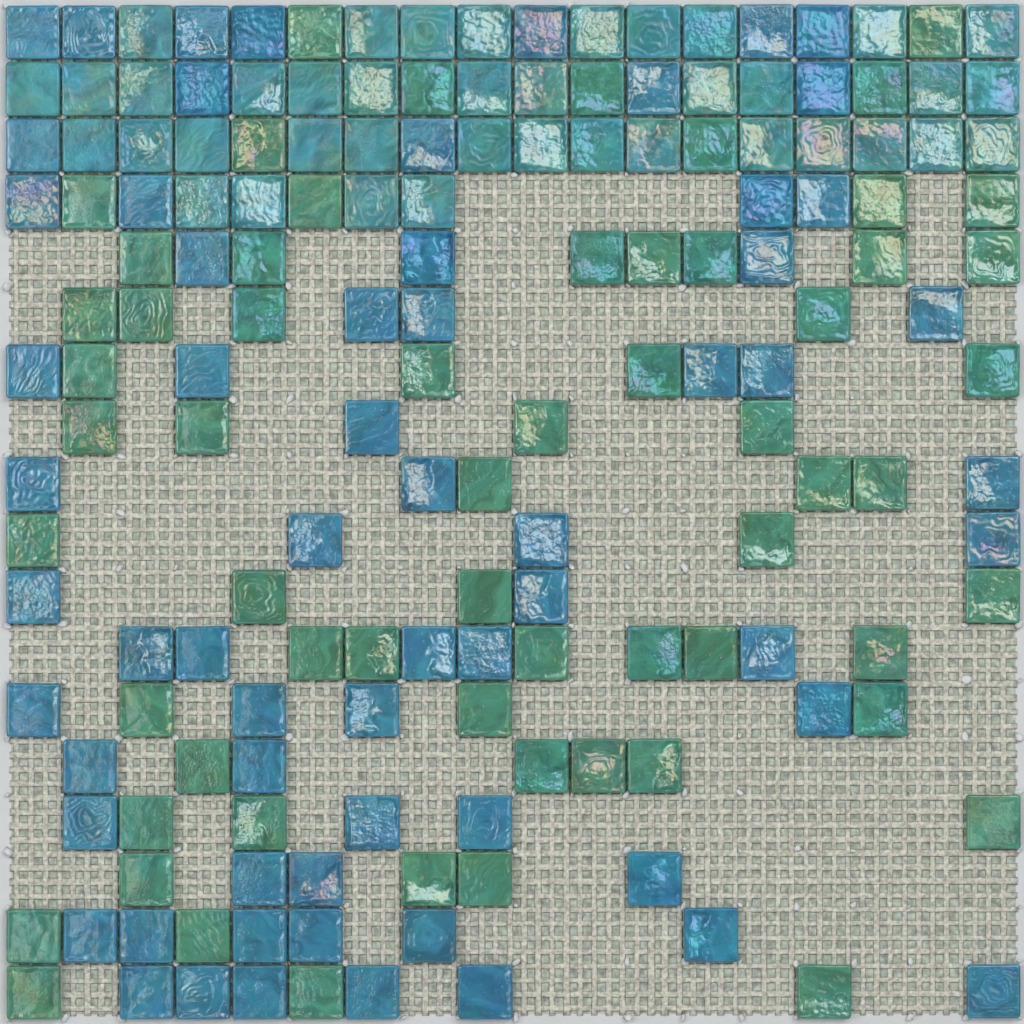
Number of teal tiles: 39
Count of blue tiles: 64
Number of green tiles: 62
